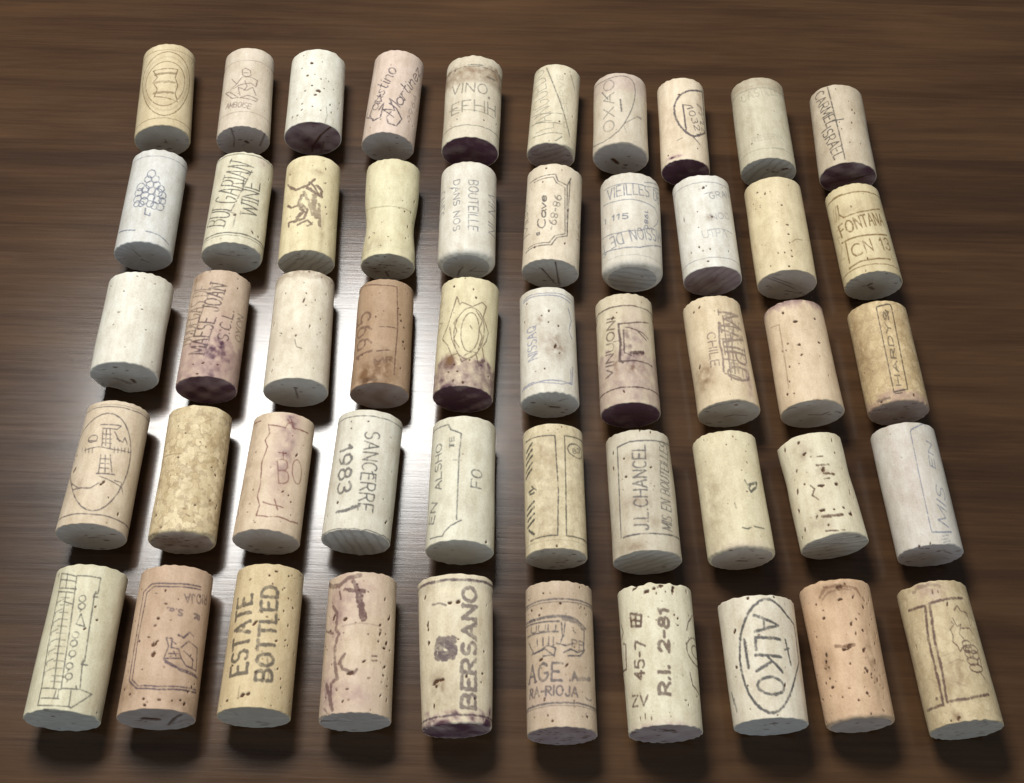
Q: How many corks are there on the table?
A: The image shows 50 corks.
